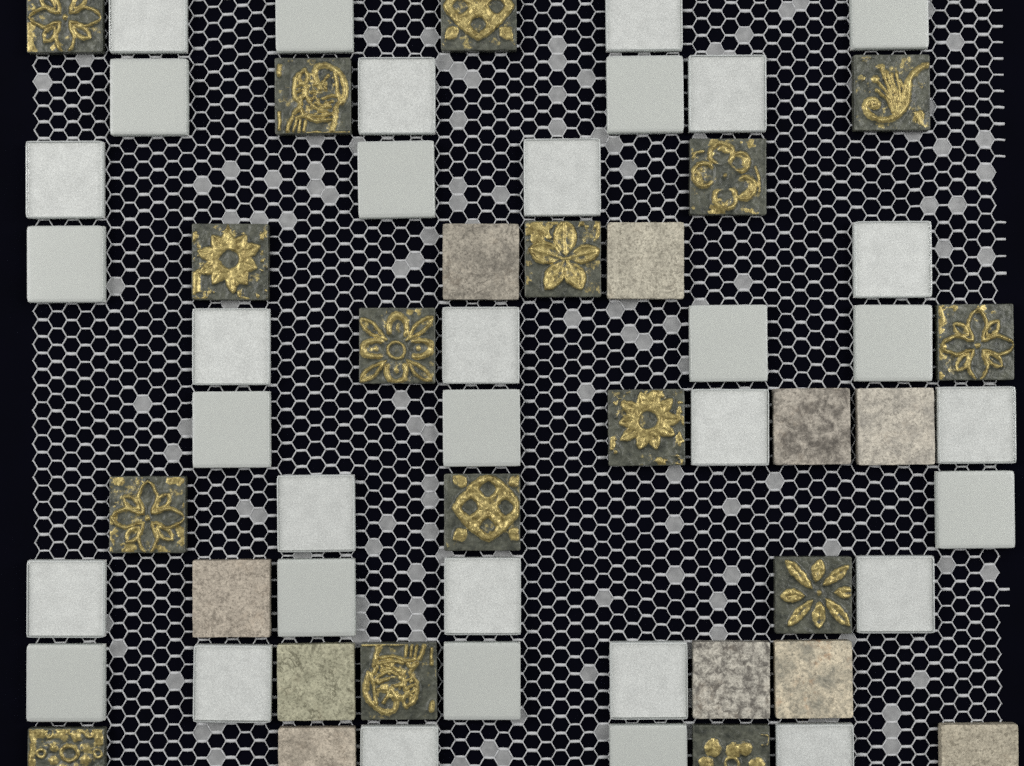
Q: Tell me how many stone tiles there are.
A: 10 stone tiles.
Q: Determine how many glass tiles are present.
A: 34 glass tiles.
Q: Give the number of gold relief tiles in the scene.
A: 16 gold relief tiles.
